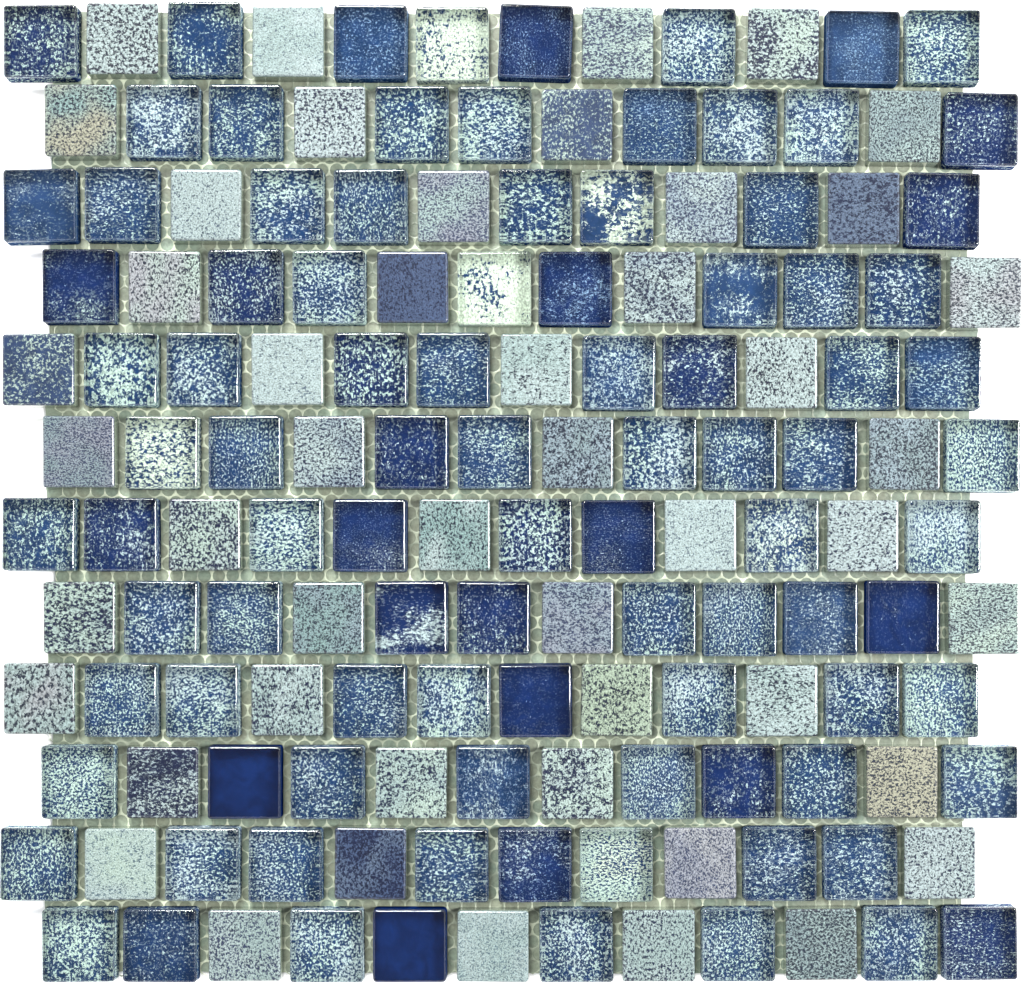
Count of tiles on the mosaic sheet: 144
